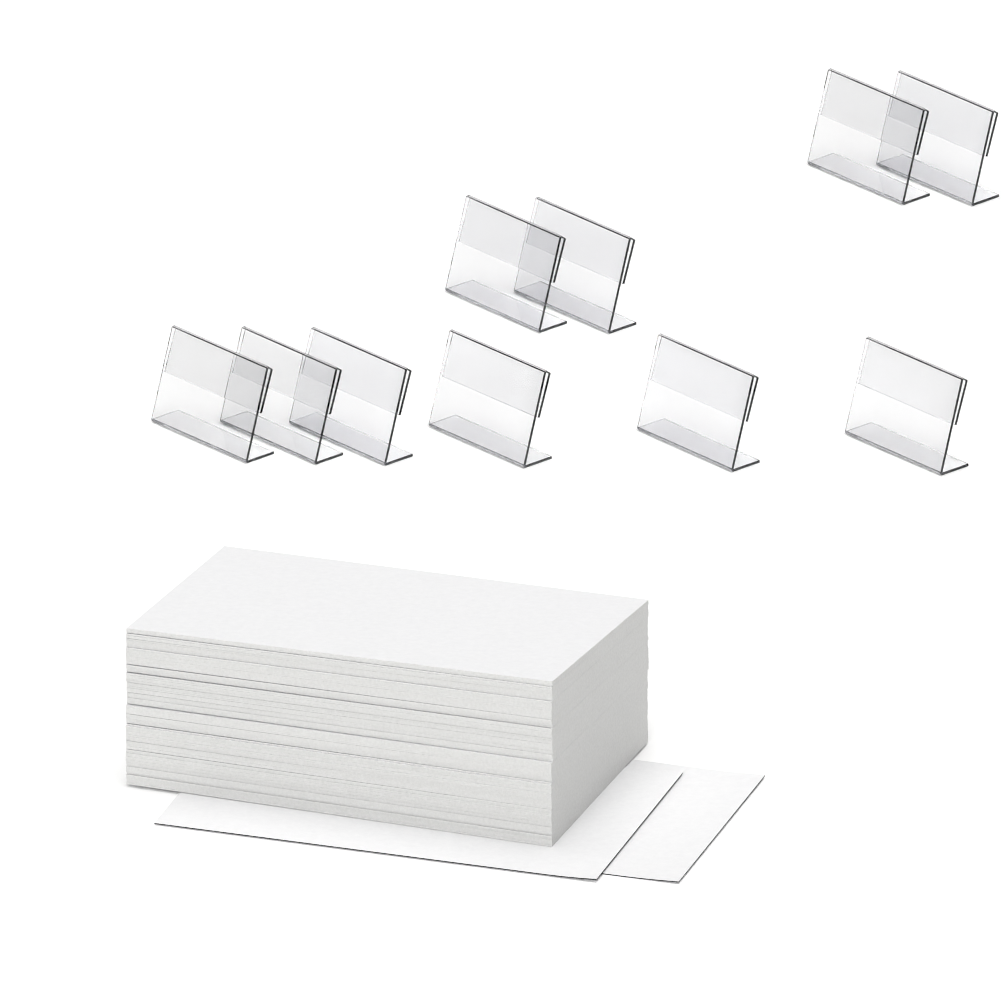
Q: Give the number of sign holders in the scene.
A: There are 10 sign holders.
